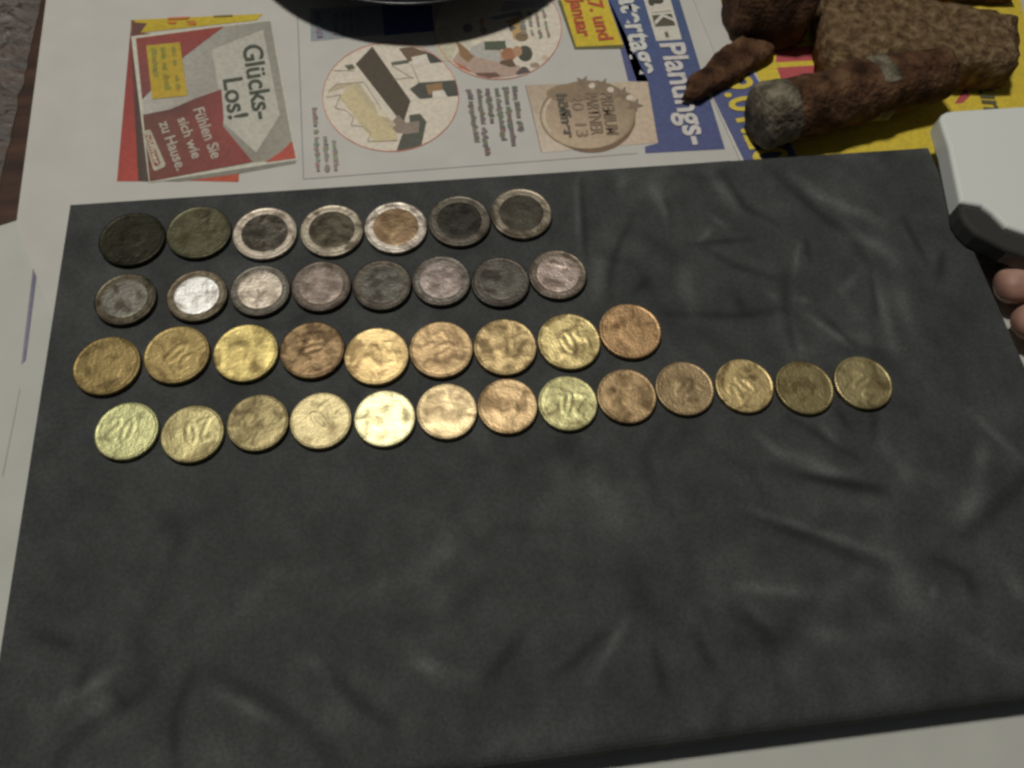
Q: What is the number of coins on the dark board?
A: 37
